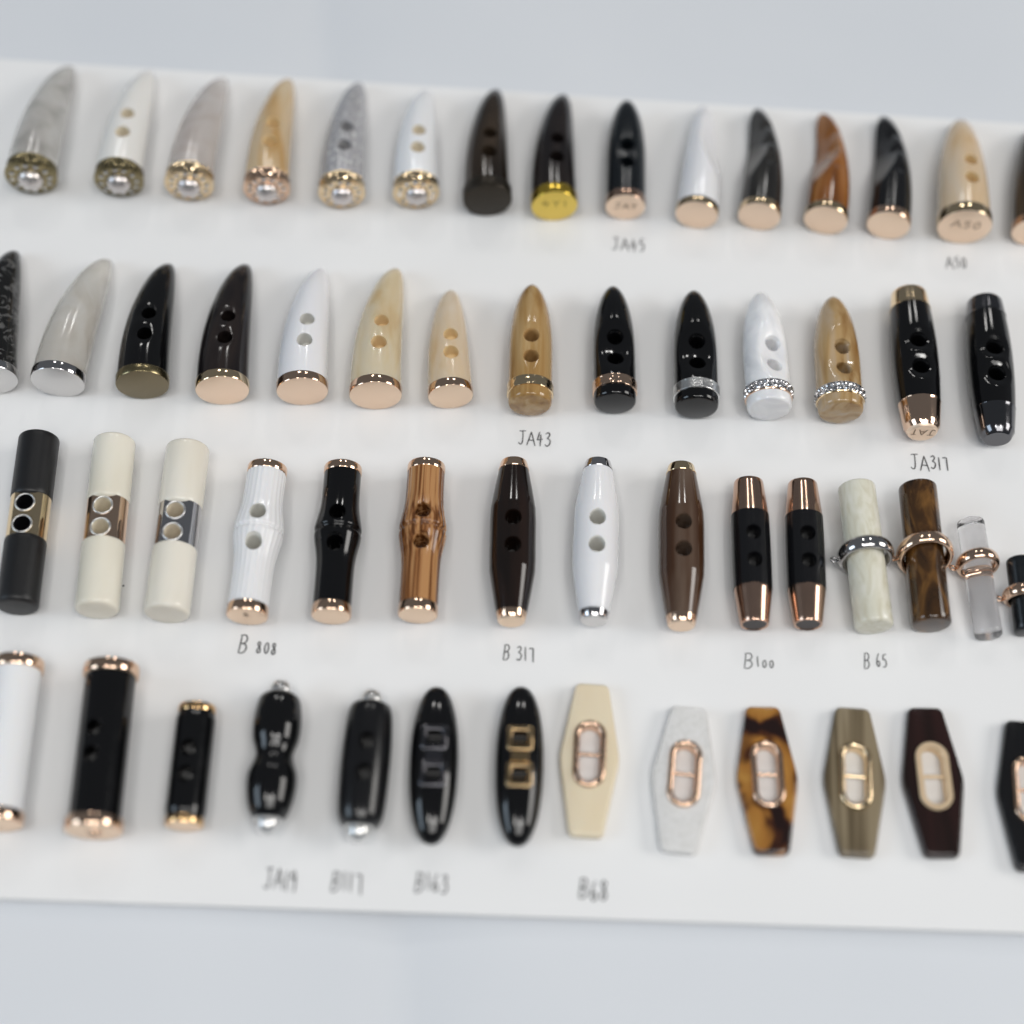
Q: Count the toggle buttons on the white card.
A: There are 57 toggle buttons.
